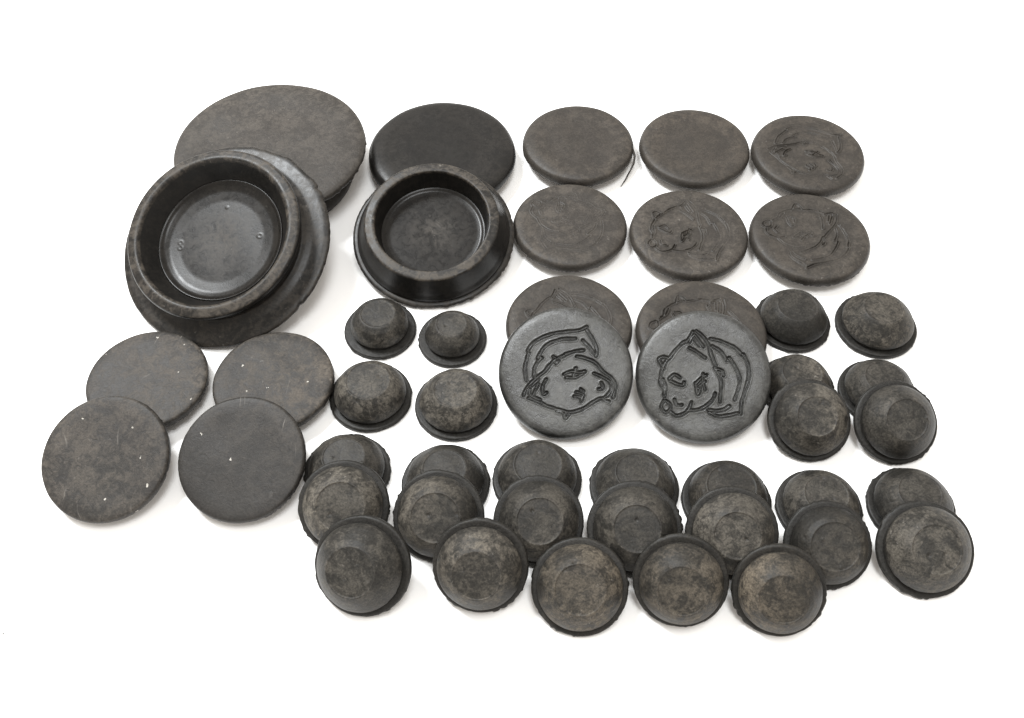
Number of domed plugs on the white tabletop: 29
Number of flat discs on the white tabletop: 16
